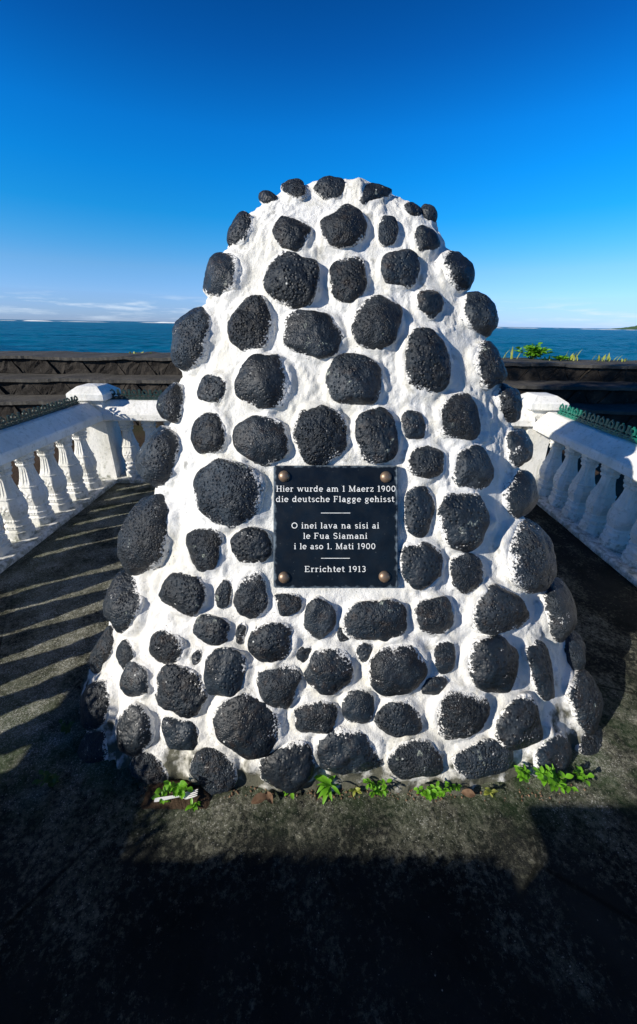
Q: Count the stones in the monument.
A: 99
